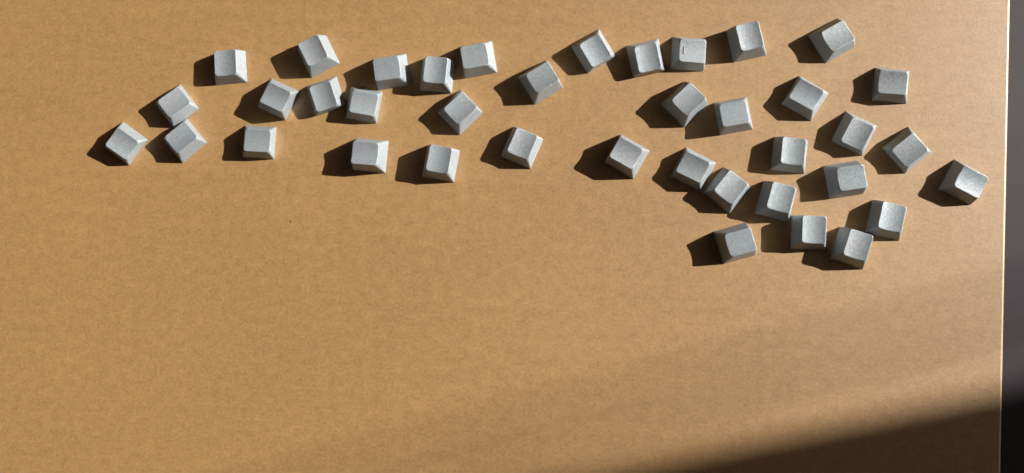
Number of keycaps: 39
